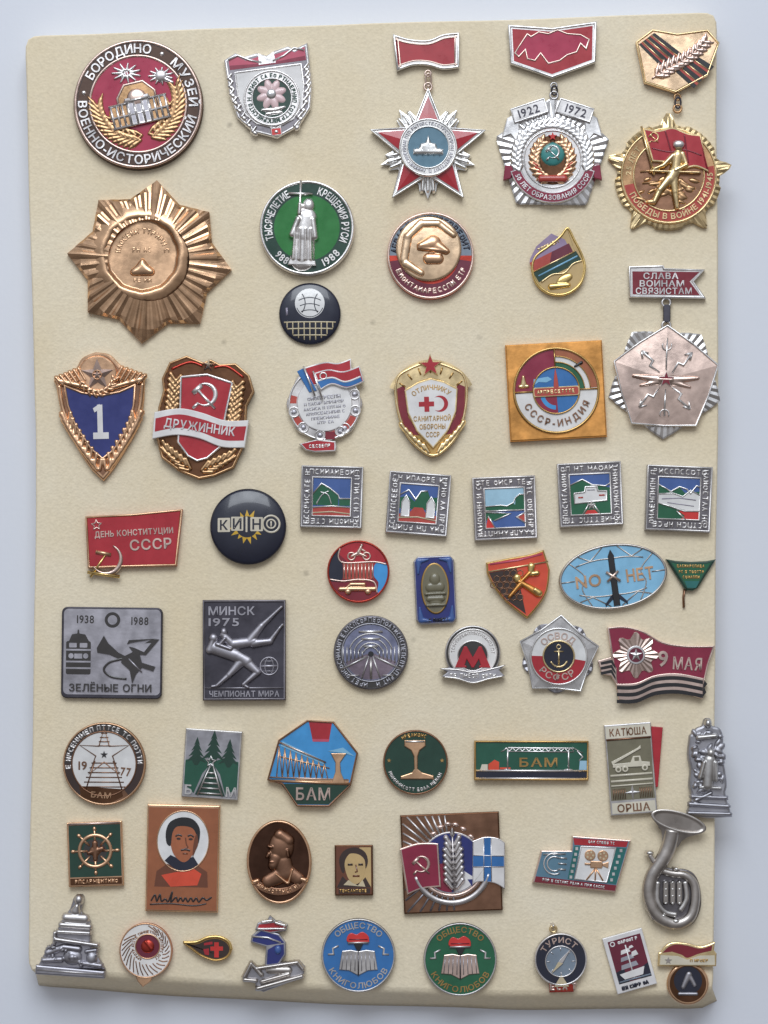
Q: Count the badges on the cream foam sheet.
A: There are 57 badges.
